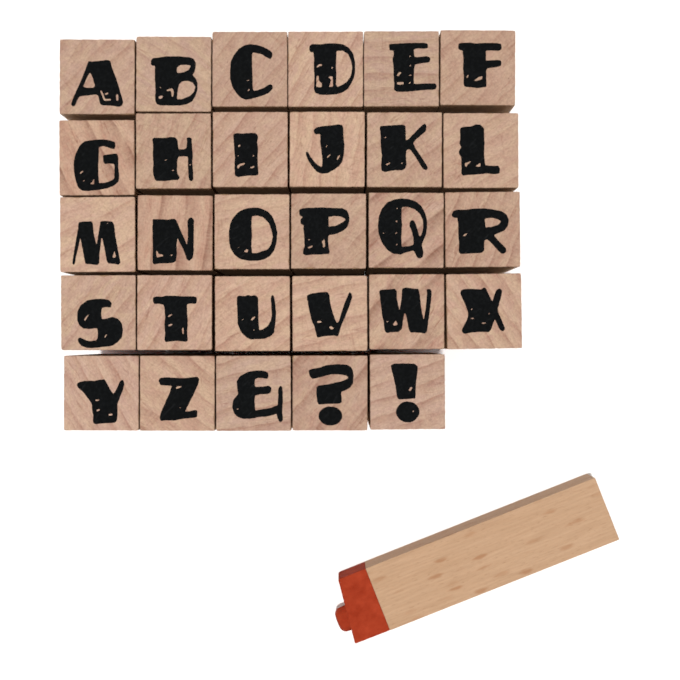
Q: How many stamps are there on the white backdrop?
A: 30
